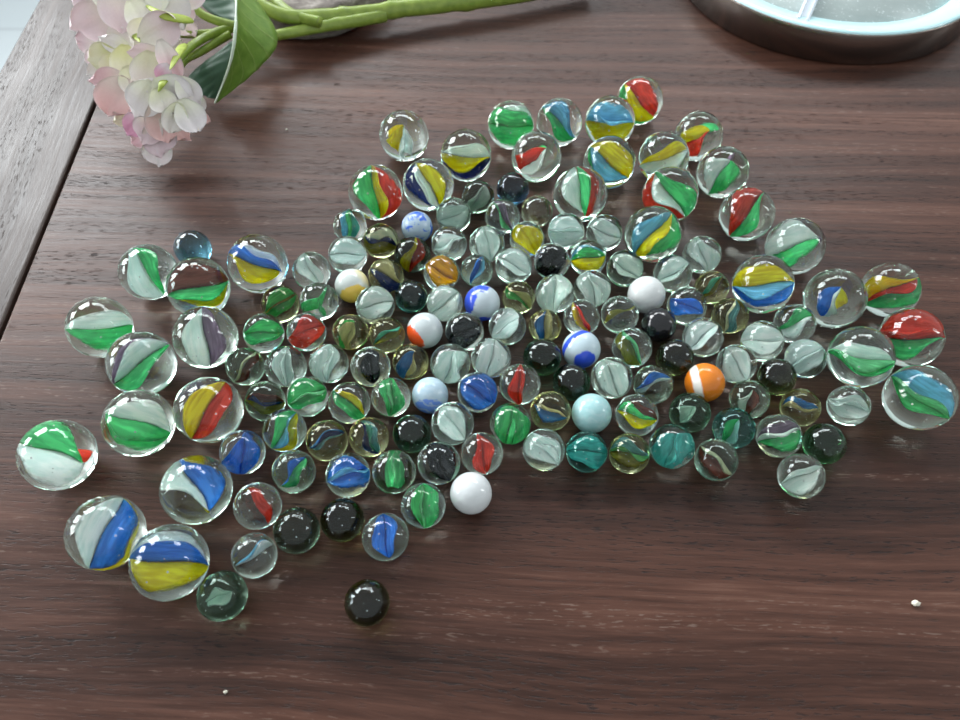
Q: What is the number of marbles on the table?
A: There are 152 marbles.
